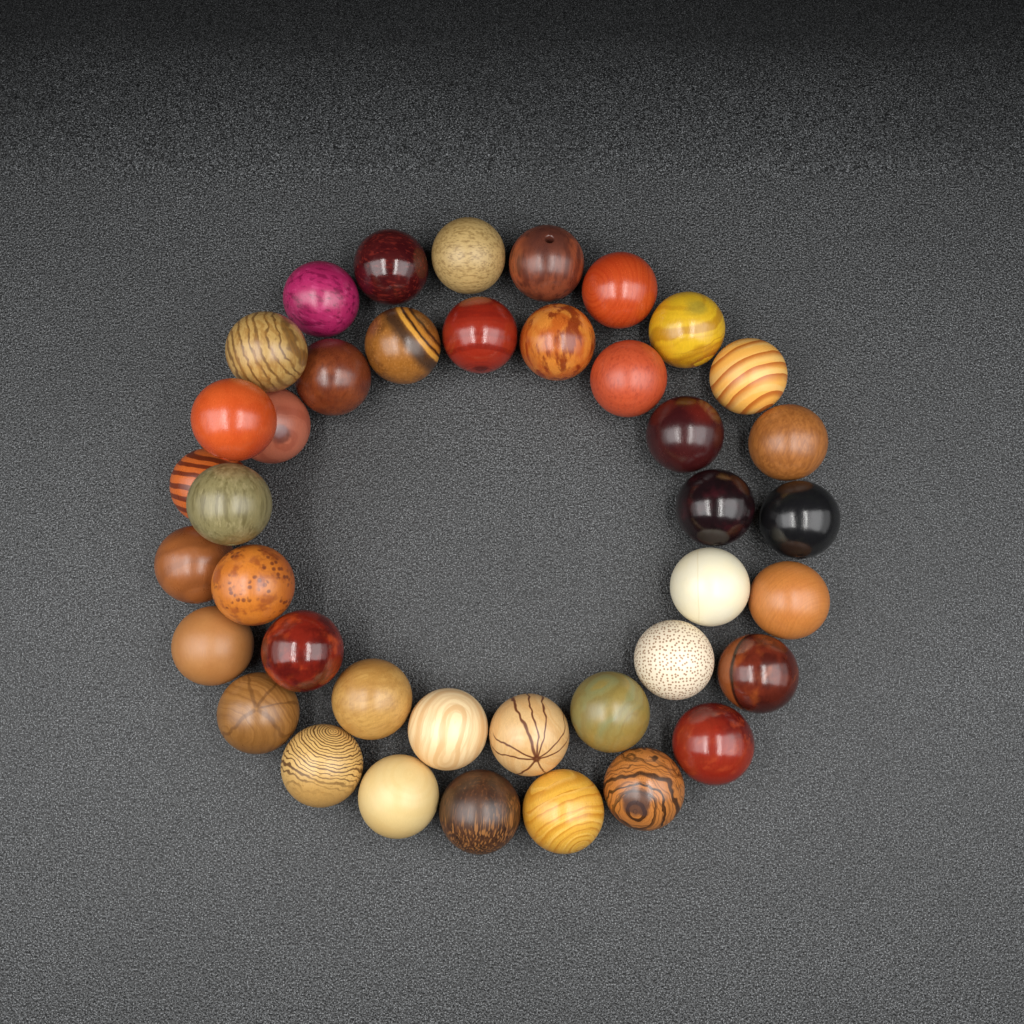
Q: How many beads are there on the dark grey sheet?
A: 40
